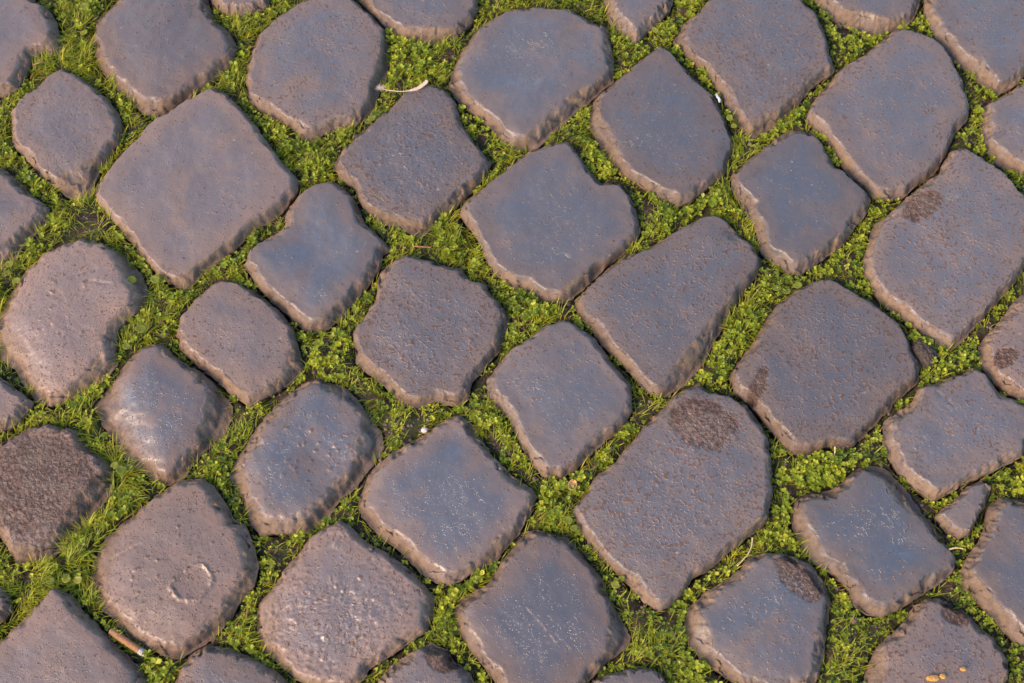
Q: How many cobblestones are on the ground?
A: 48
